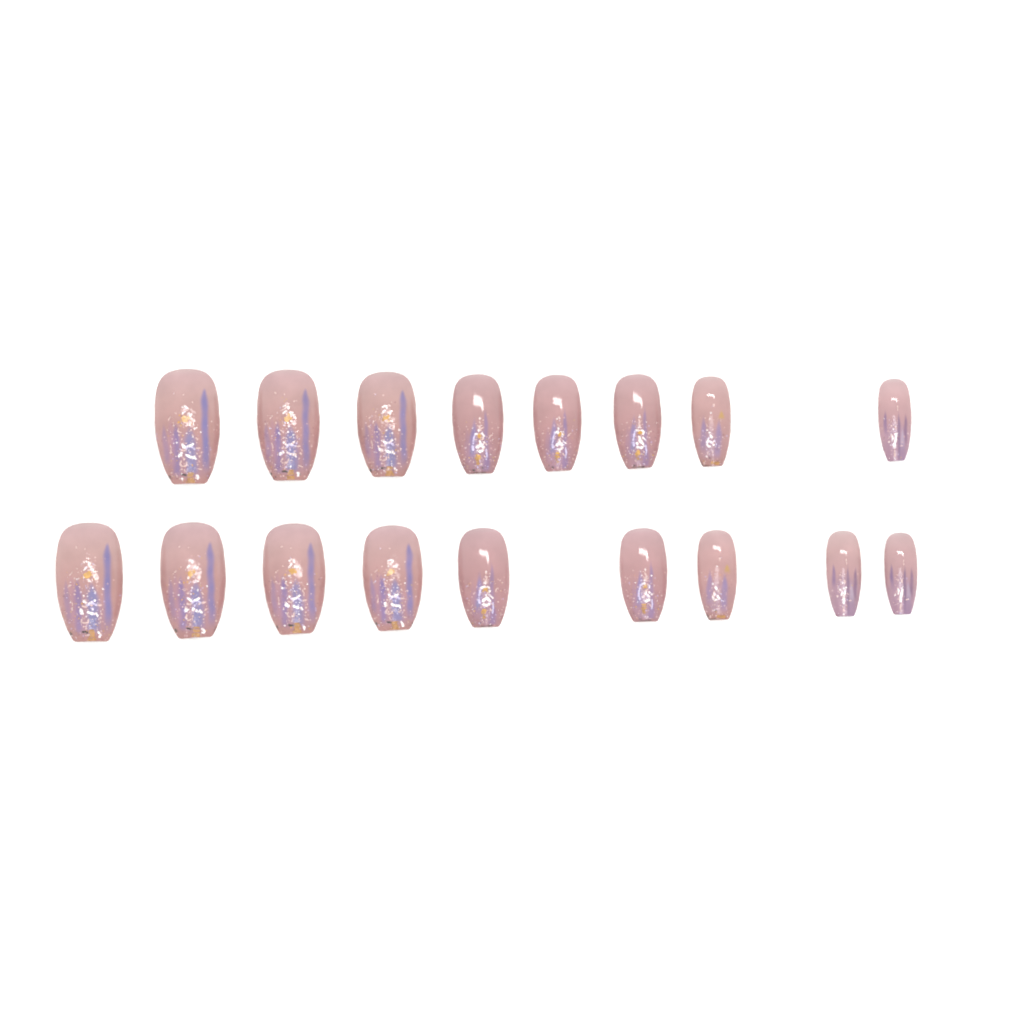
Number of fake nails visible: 17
